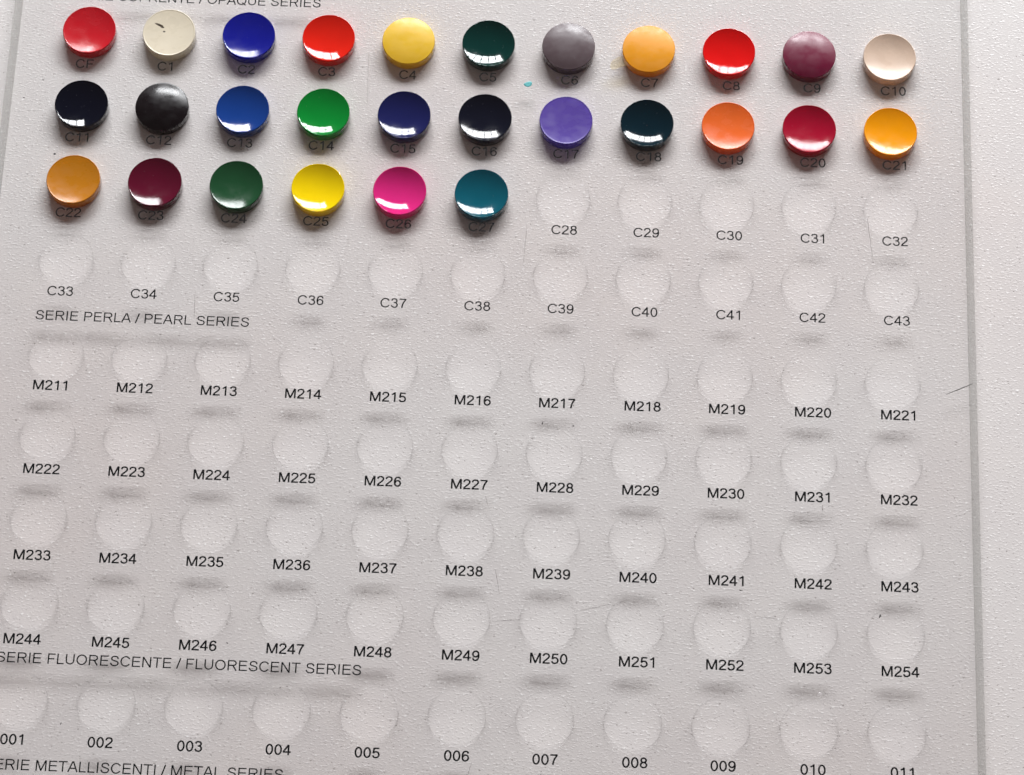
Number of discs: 28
